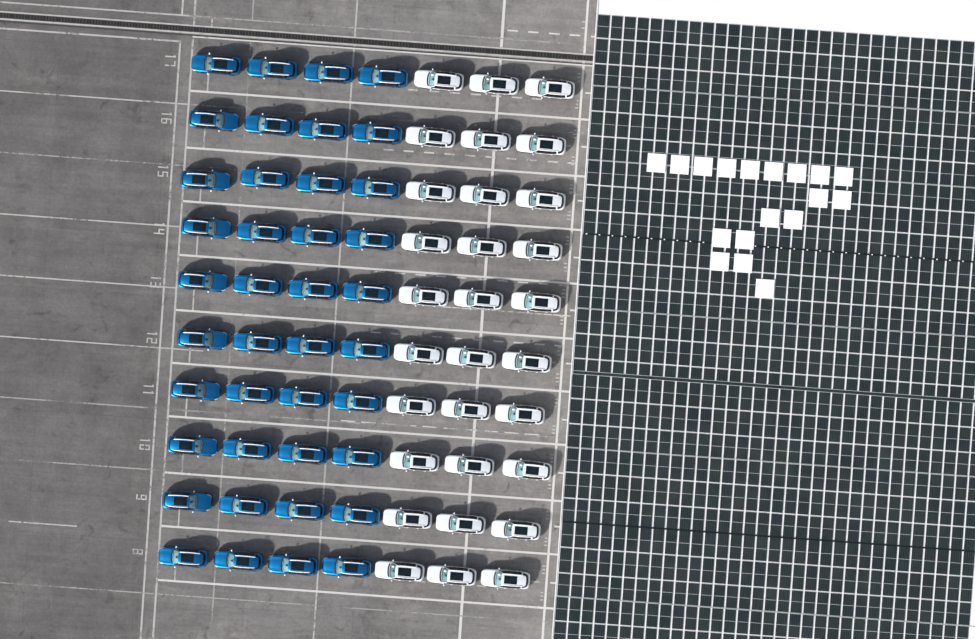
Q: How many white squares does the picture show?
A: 18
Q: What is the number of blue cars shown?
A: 40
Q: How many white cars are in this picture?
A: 30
